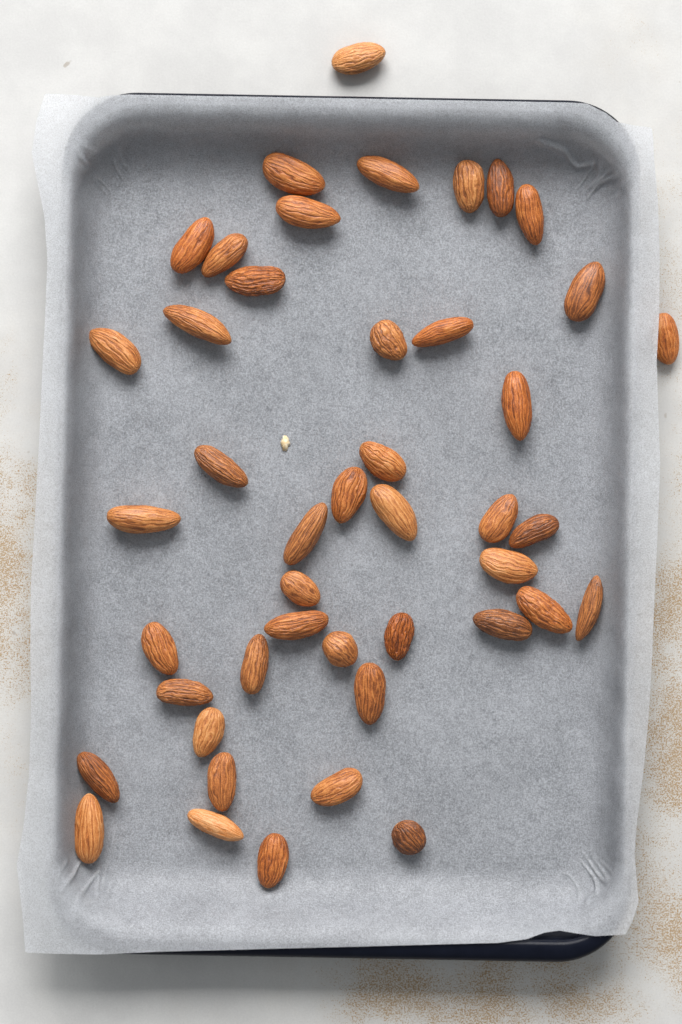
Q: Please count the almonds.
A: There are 45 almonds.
